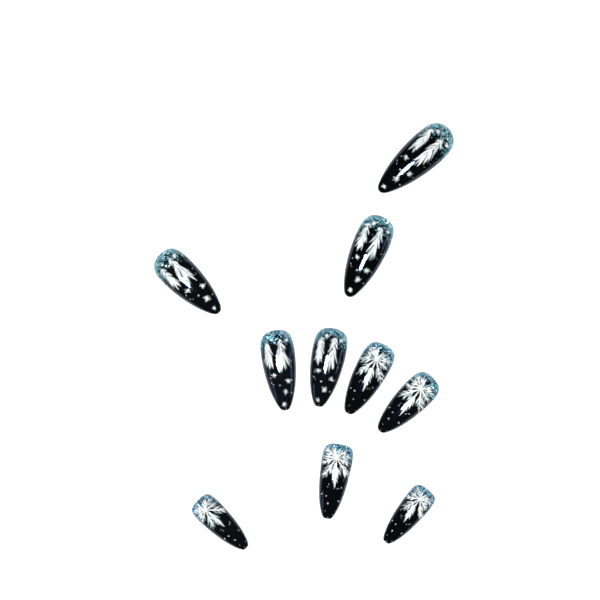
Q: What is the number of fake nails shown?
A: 10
